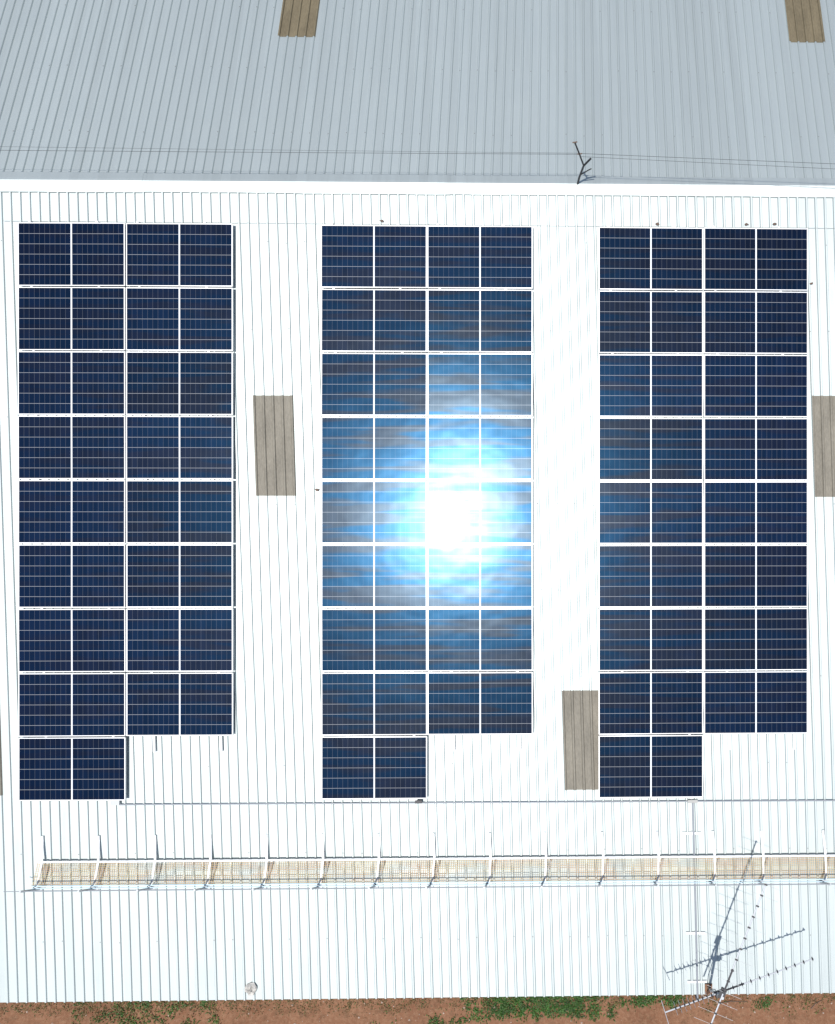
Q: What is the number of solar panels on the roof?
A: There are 51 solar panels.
